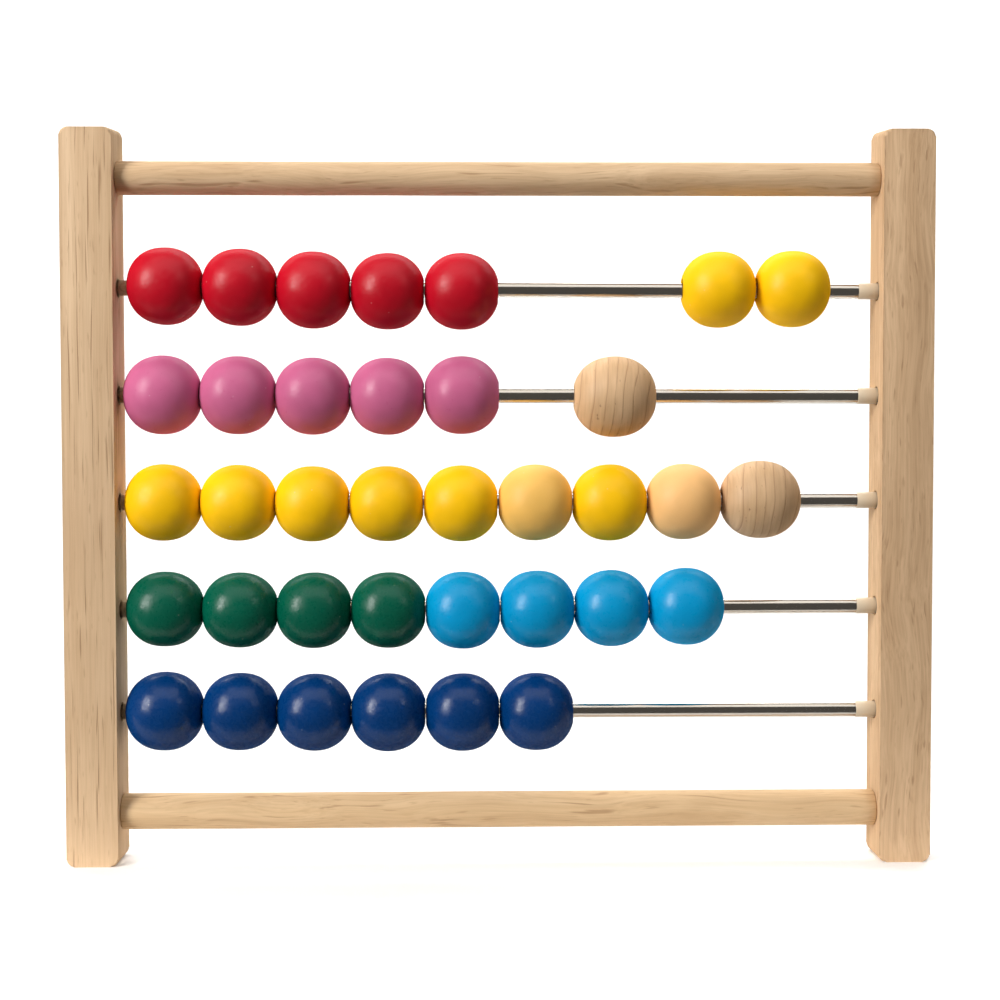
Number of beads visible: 36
